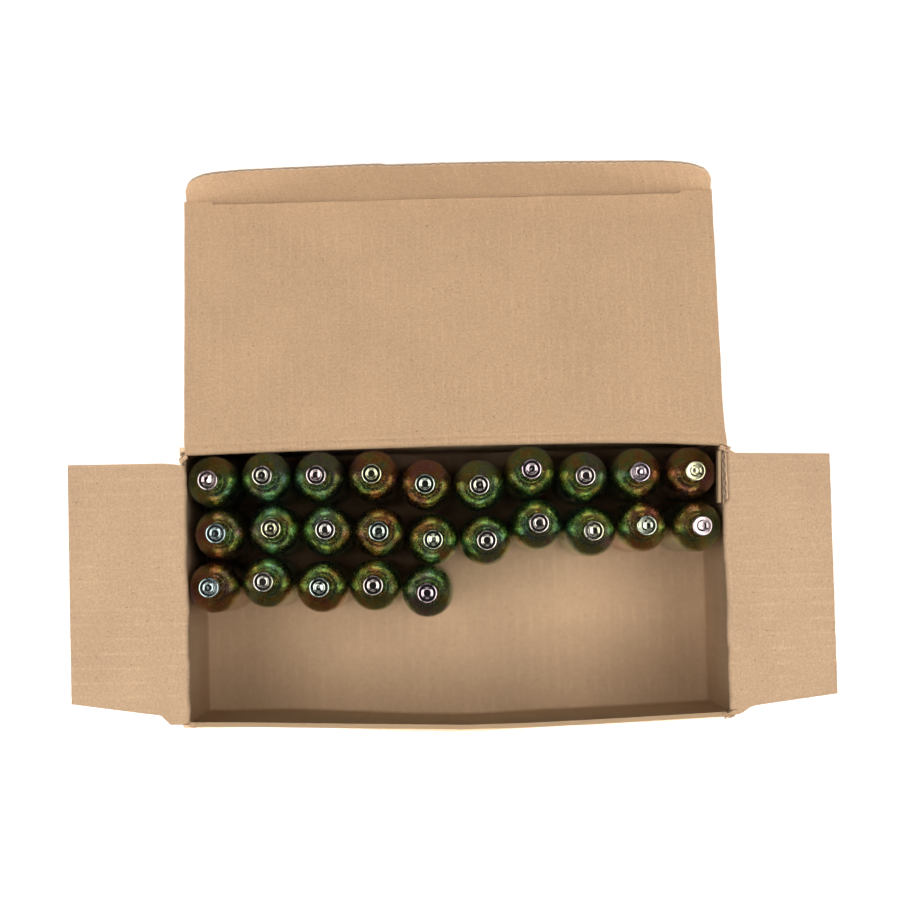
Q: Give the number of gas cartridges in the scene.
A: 25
